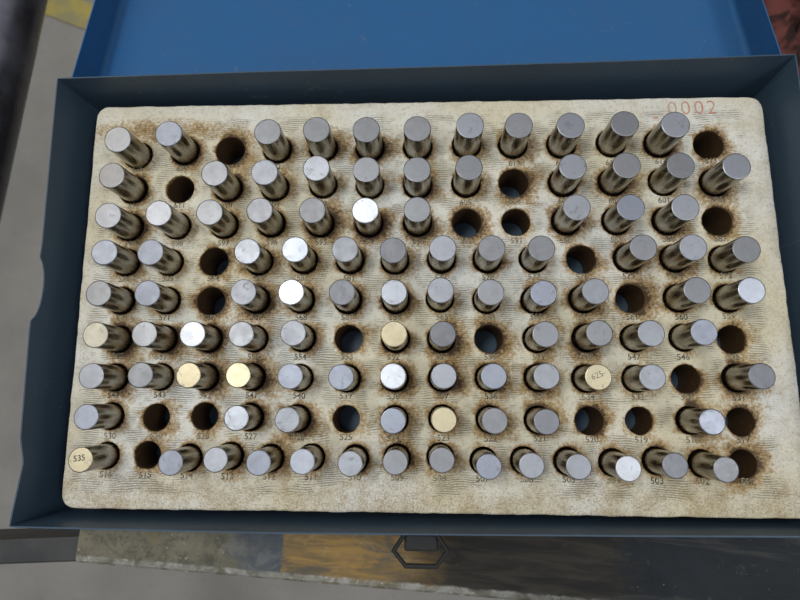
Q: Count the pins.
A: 102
